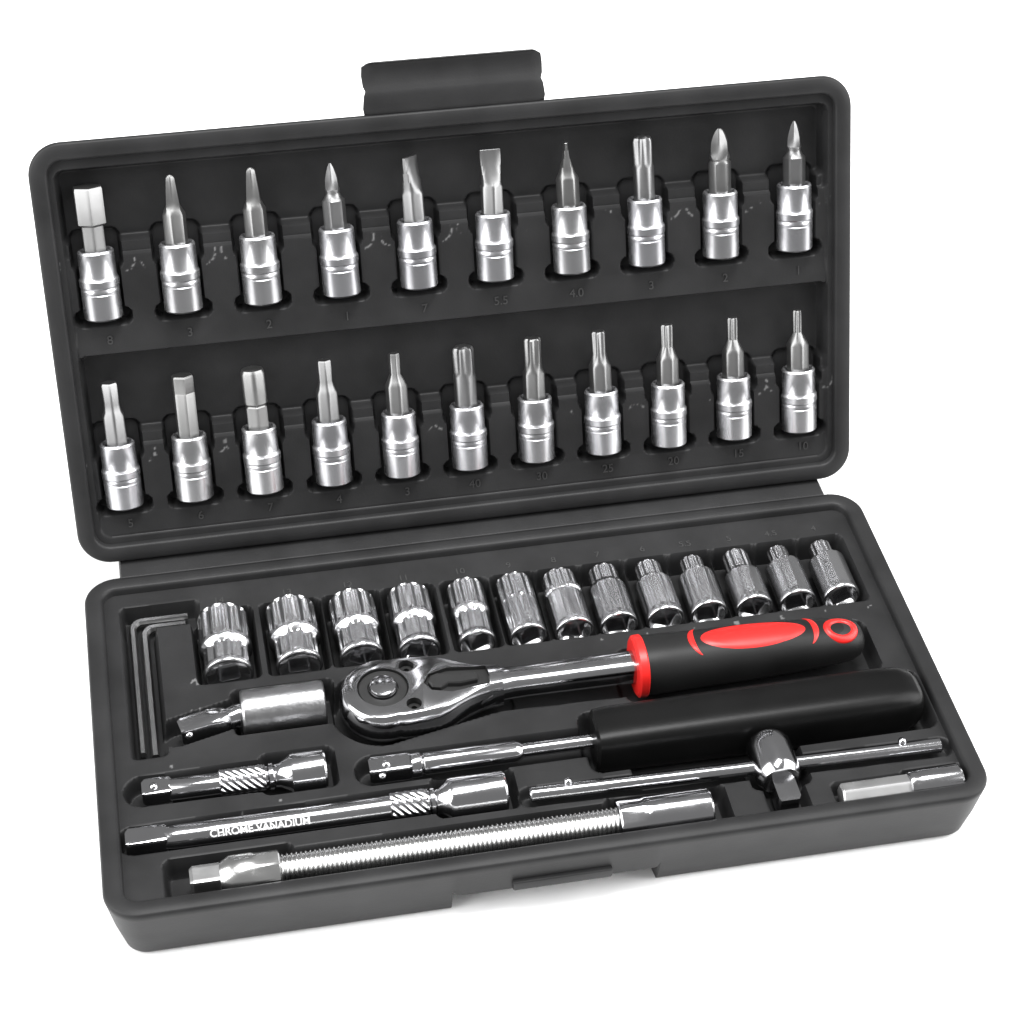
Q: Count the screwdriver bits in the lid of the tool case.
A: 21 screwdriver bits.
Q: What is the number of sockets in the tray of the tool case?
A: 13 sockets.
